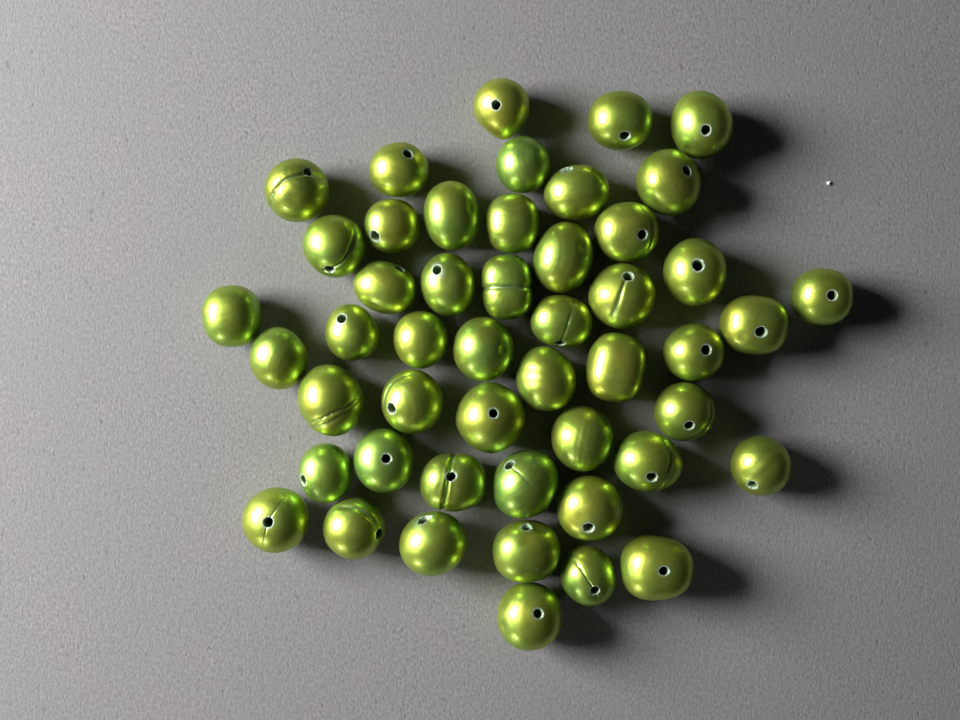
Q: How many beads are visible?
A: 49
